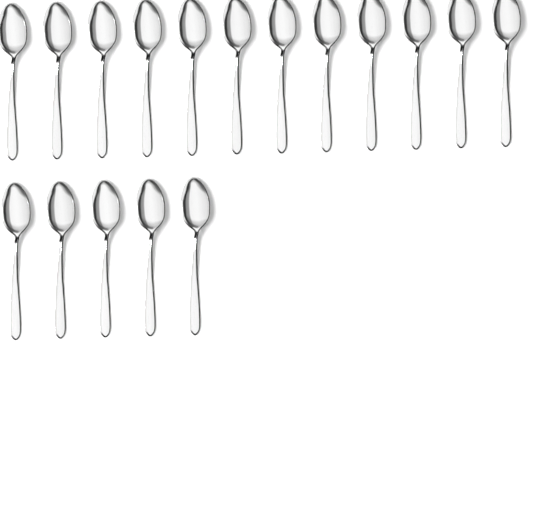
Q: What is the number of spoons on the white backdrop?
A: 17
